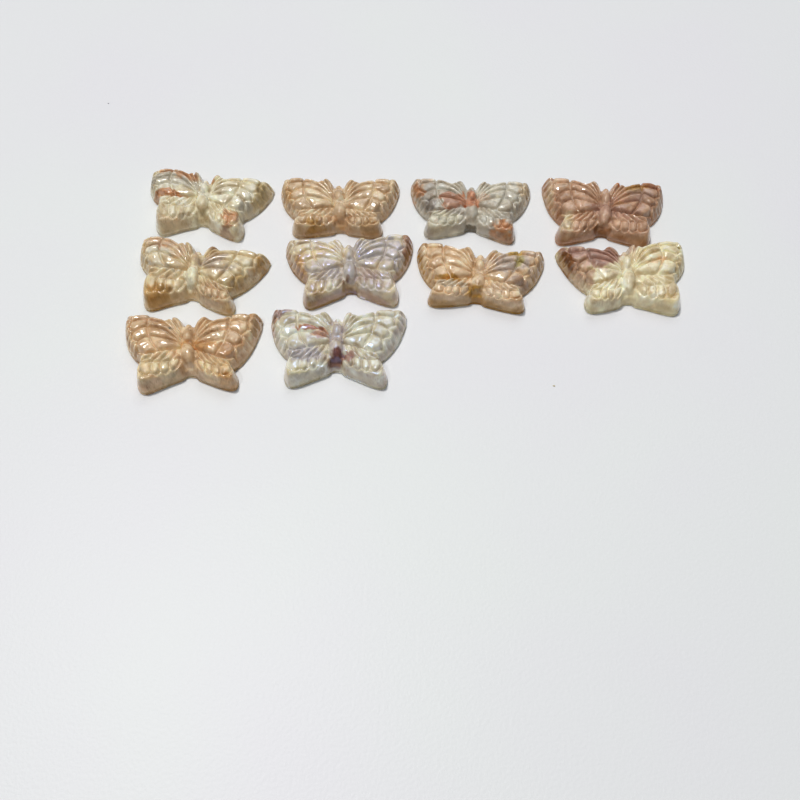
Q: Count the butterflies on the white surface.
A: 10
